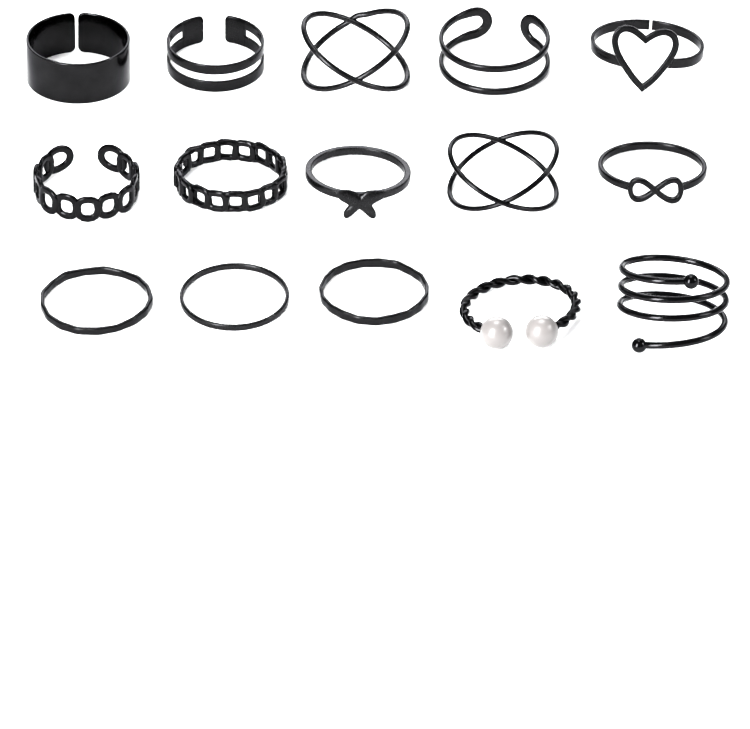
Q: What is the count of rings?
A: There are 15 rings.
